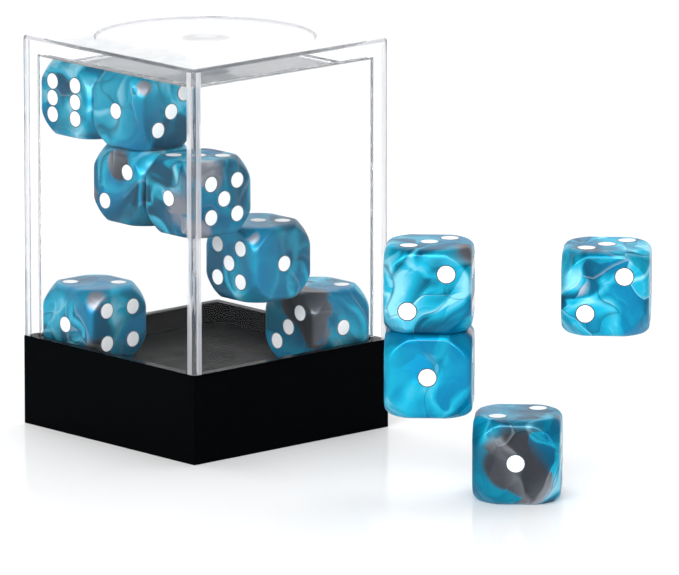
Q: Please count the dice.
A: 11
